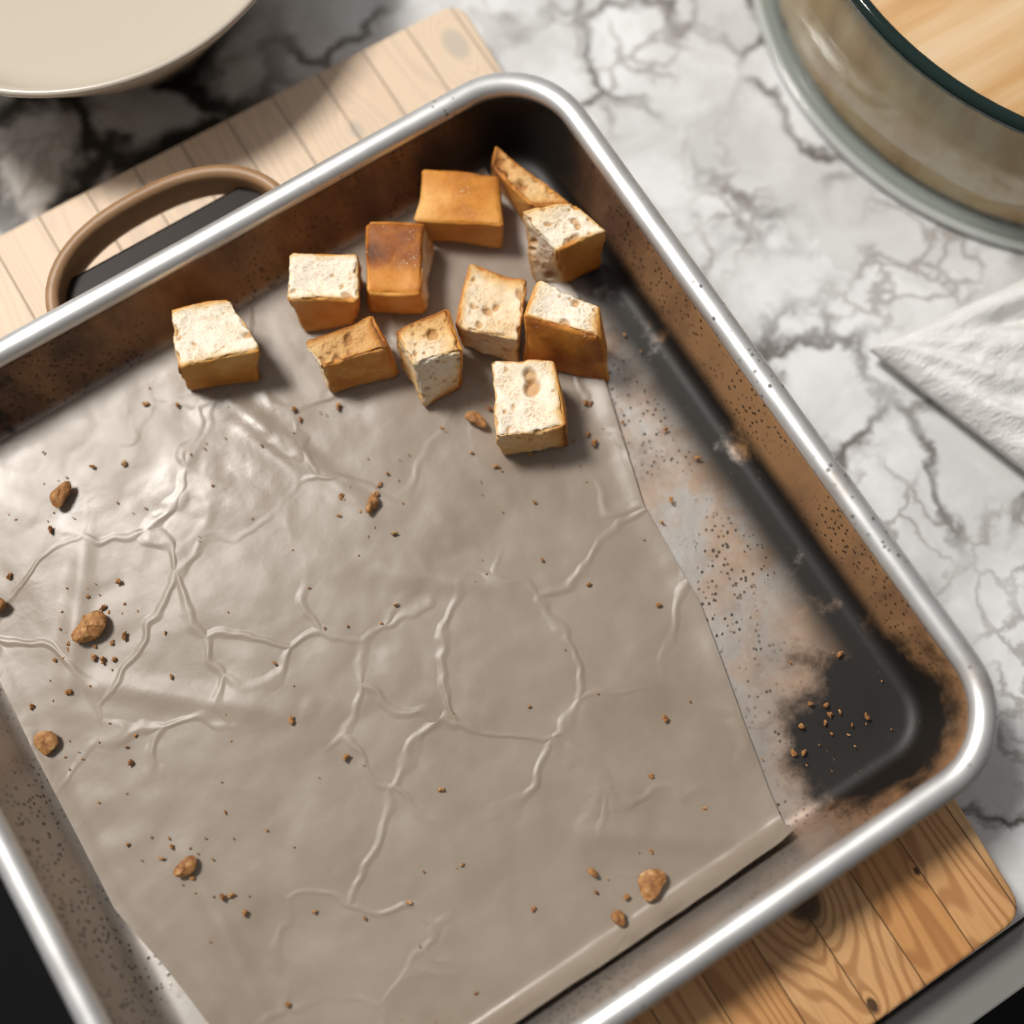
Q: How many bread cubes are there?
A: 11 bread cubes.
